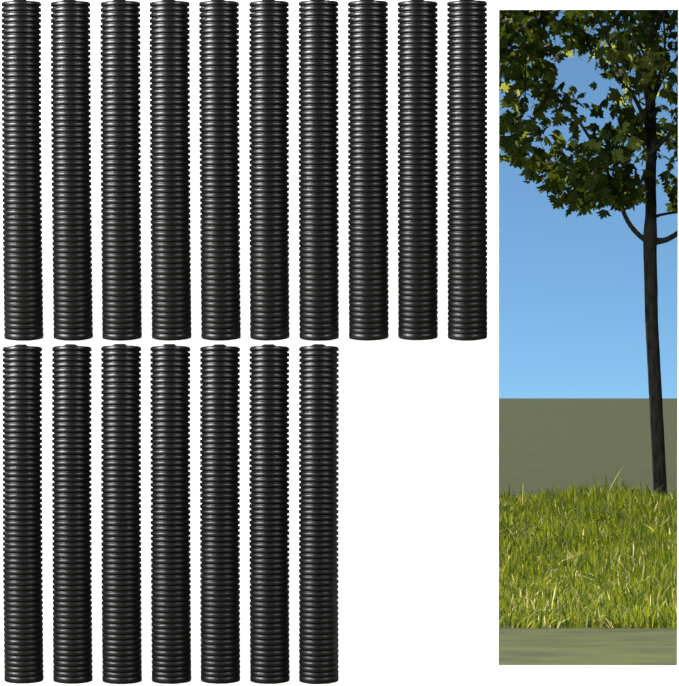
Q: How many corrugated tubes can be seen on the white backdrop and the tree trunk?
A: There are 17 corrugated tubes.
